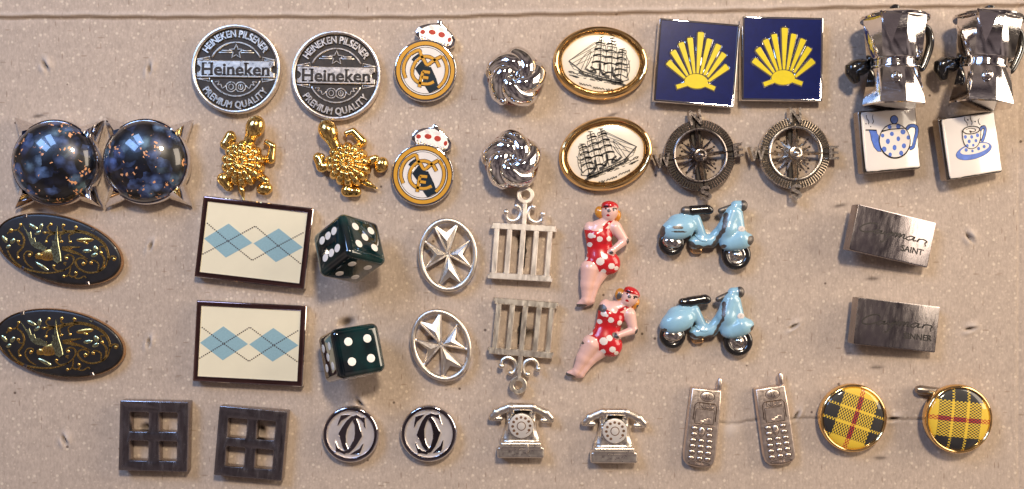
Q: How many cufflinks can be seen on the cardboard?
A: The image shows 46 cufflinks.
